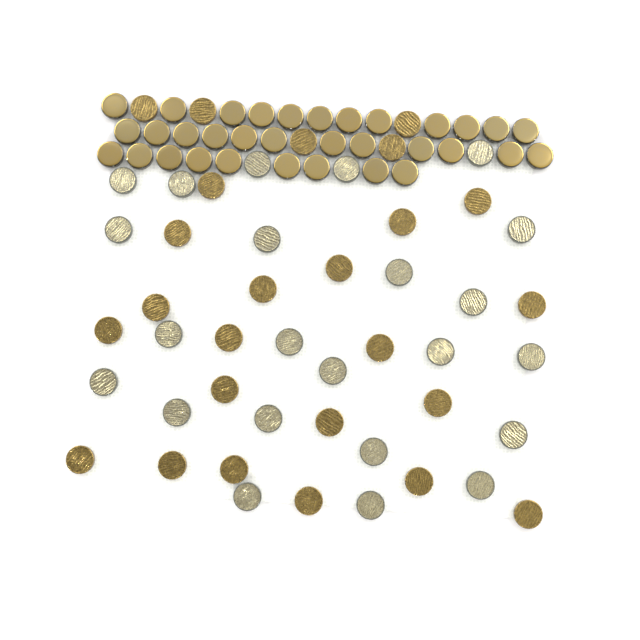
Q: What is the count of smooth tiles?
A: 33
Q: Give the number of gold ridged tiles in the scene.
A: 25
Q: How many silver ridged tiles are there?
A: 23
